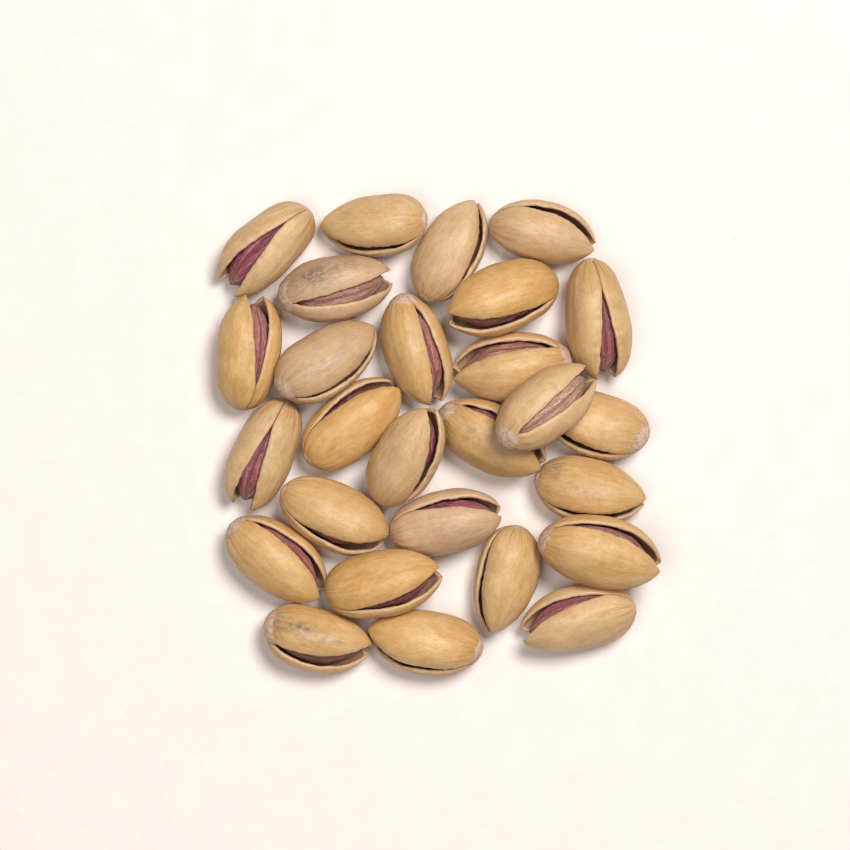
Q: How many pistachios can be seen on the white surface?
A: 27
